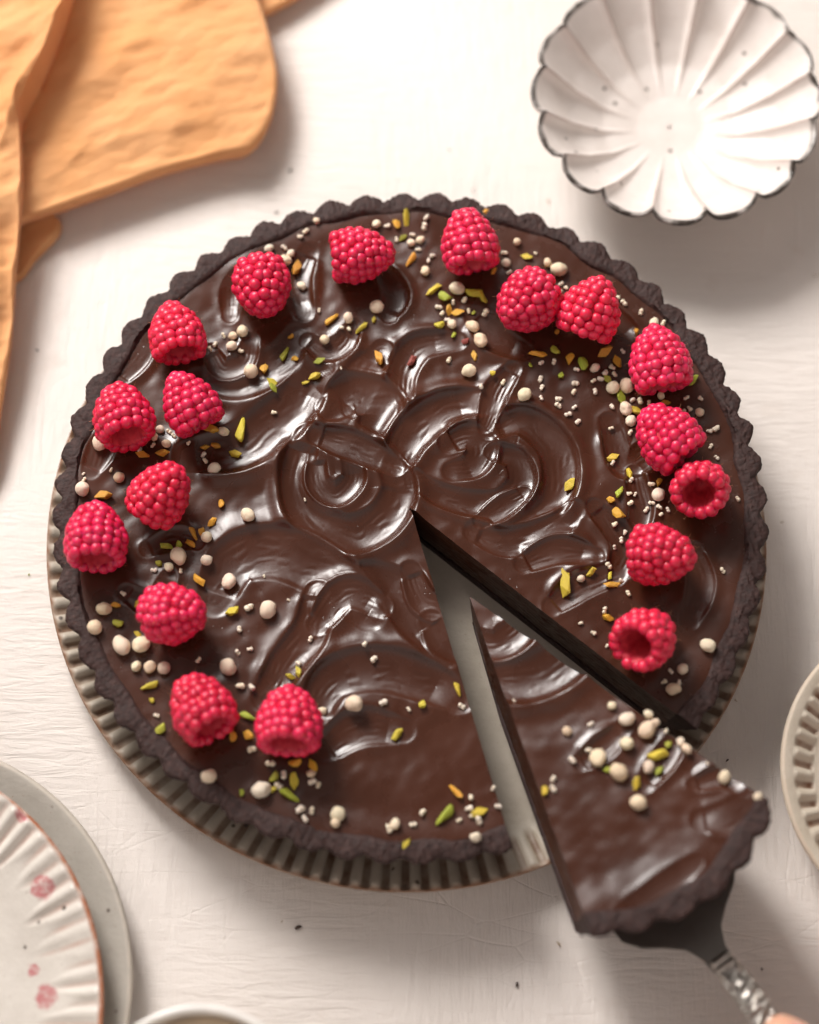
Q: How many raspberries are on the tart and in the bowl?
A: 18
